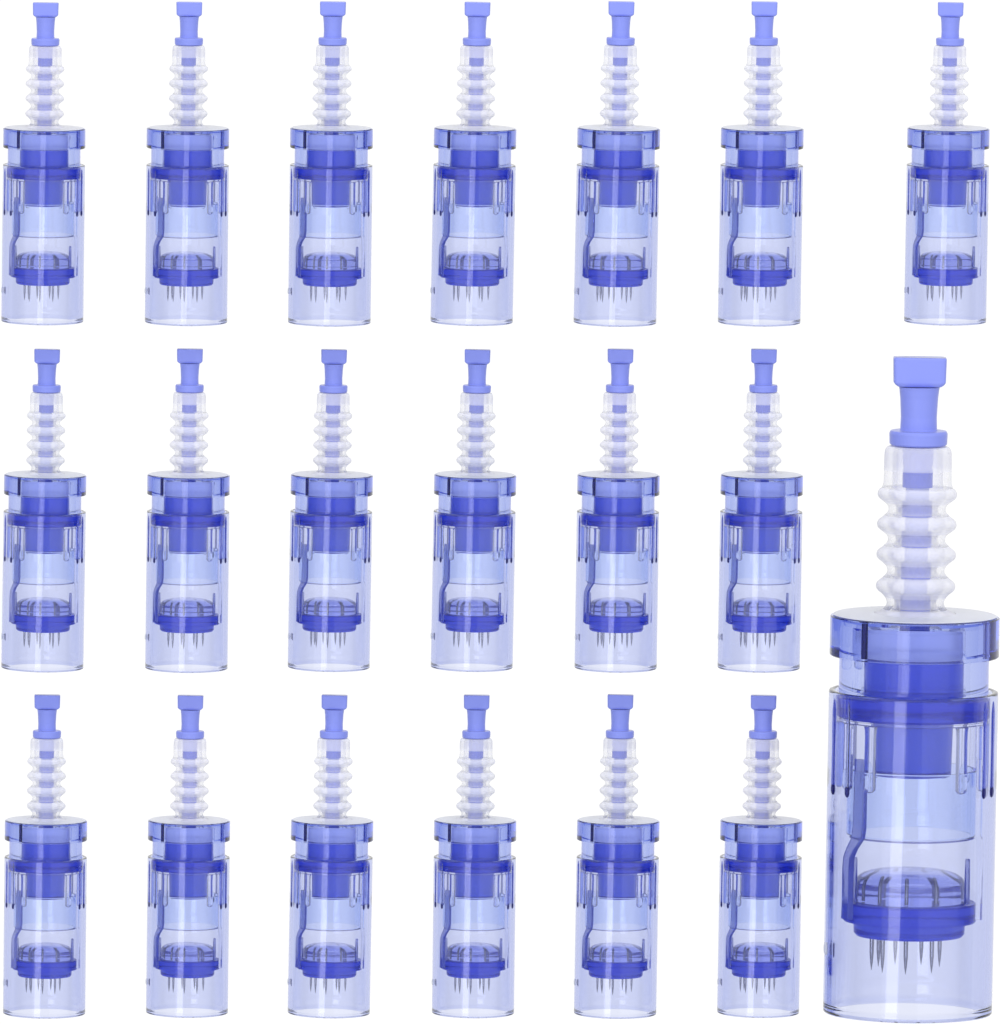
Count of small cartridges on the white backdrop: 19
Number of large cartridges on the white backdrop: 1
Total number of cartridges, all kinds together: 20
